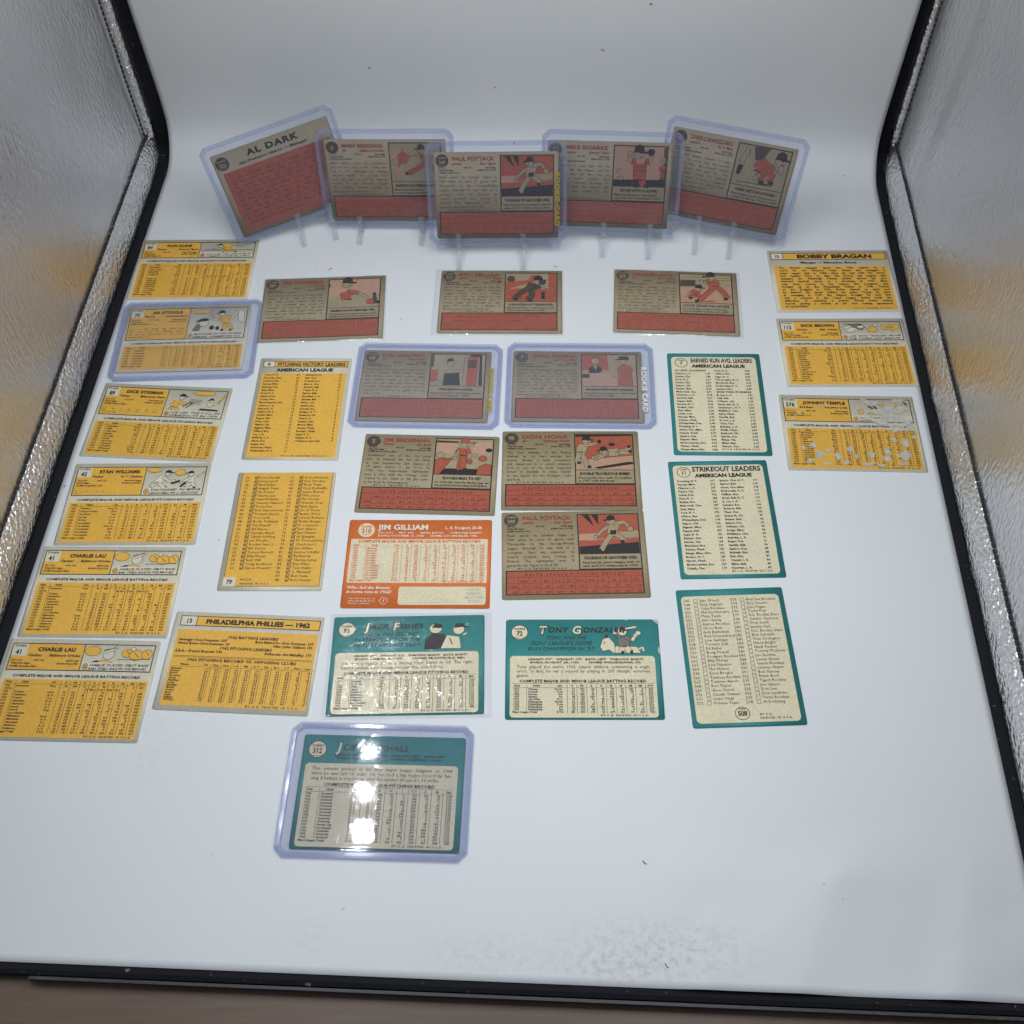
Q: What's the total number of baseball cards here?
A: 32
